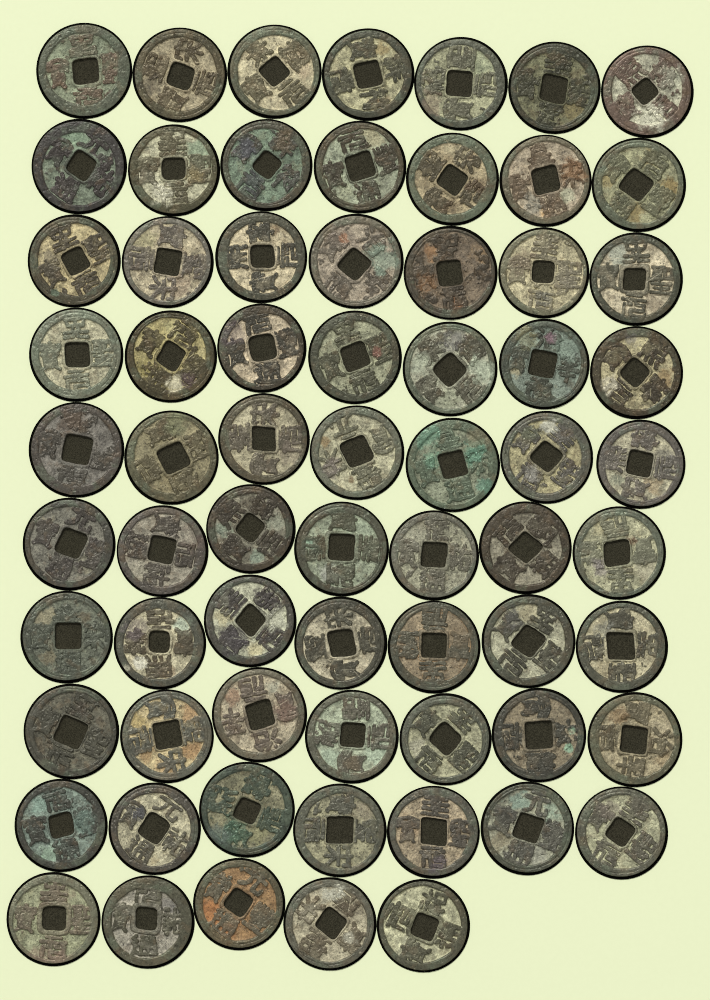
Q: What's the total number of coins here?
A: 68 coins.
